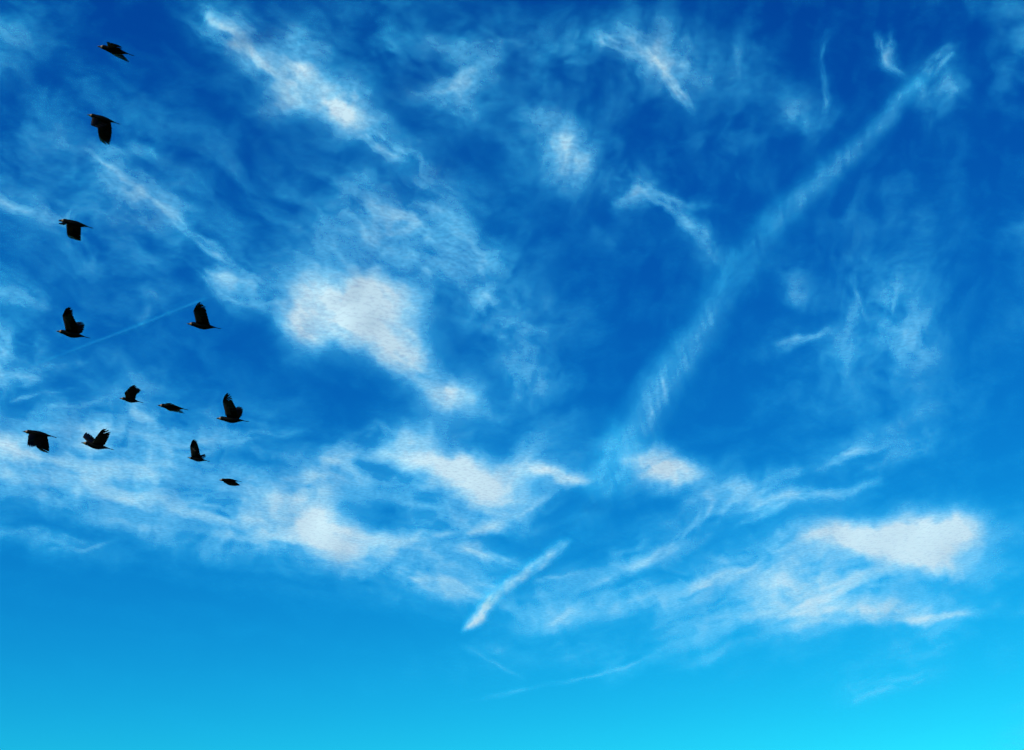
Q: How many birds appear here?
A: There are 12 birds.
